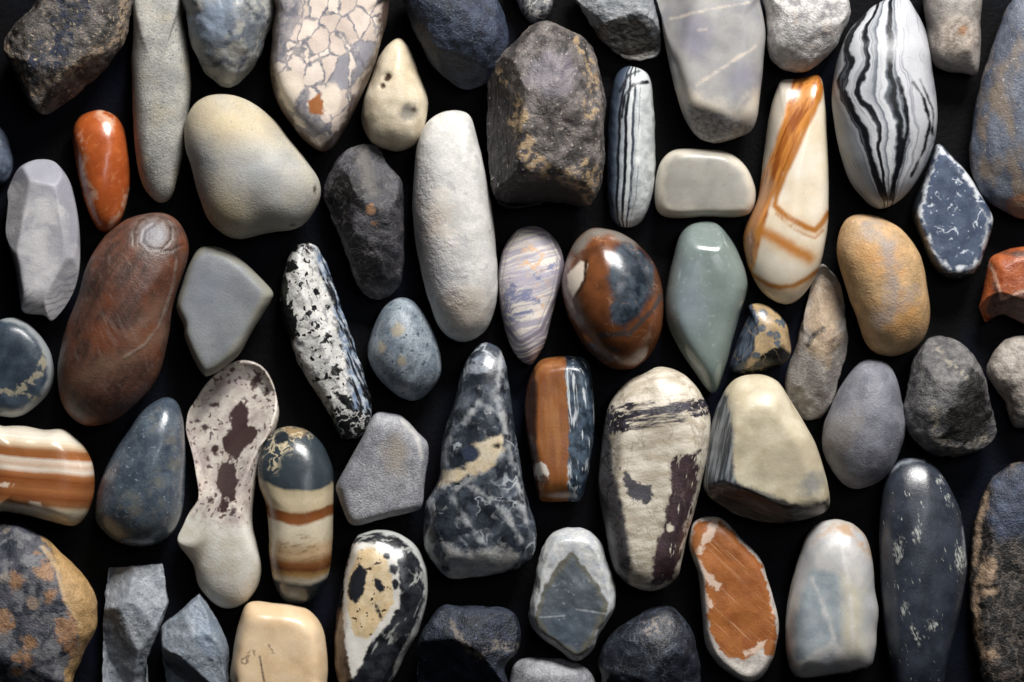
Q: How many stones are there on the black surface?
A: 61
